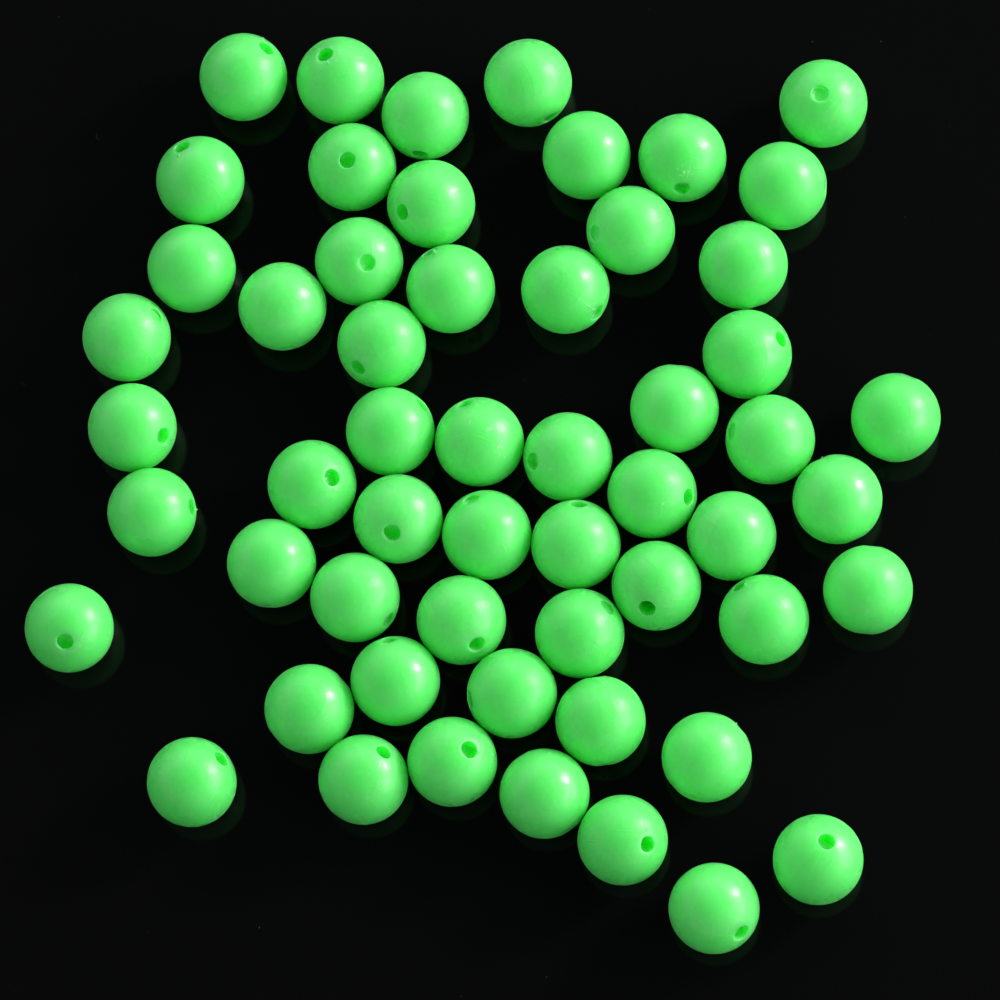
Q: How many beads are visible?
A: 56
